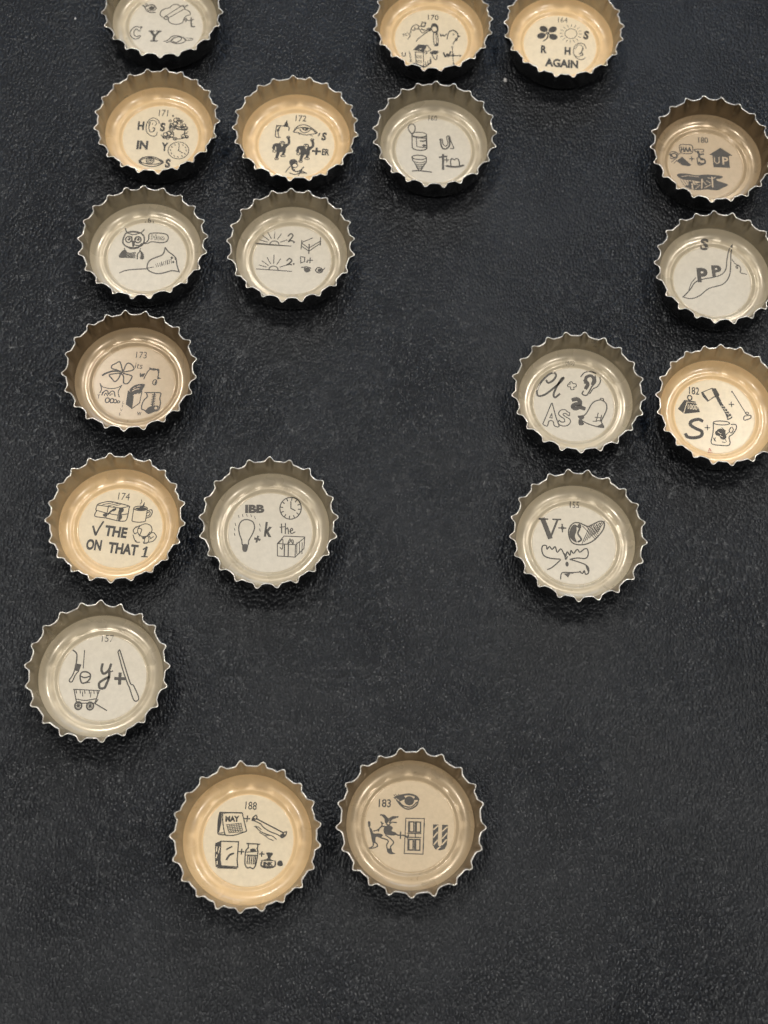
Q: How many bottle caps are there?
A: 19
